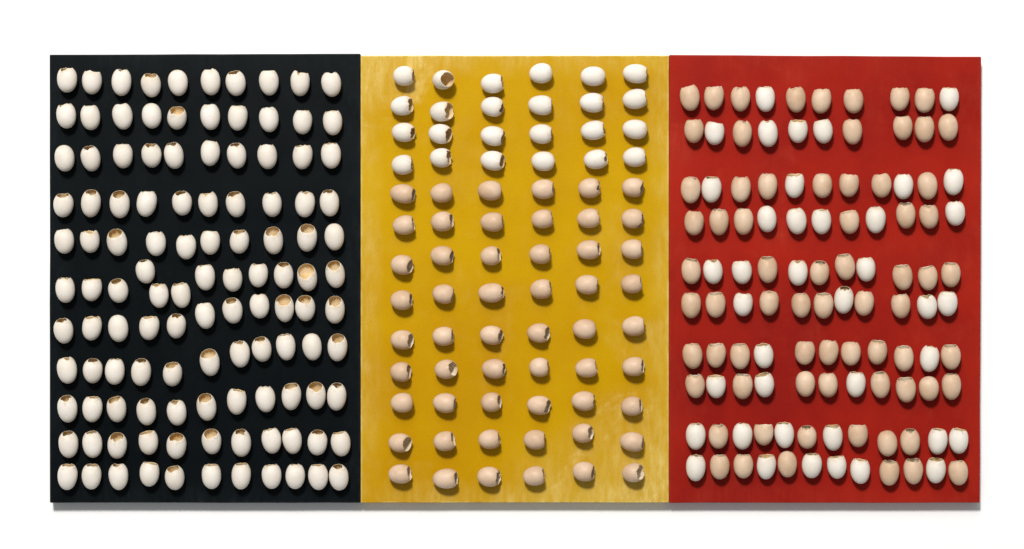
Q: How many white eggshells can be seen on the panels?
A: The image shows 181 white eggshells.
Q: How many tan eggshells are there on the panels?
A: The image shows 124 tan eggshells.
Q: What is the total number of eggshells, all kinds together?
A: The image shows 305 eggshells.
